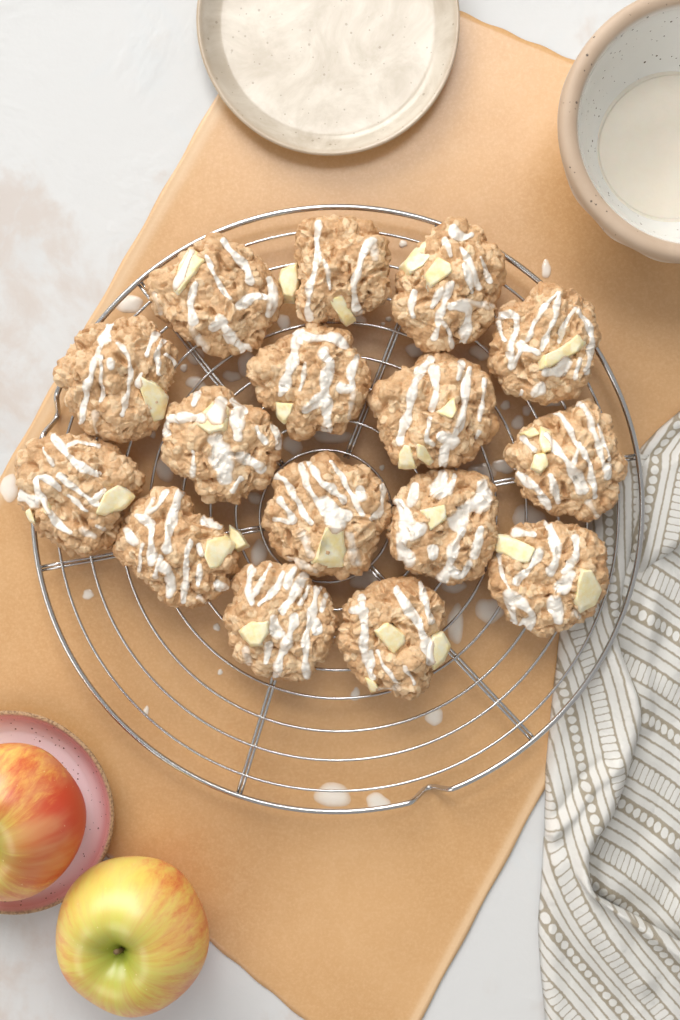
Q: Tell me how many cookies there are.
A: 16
